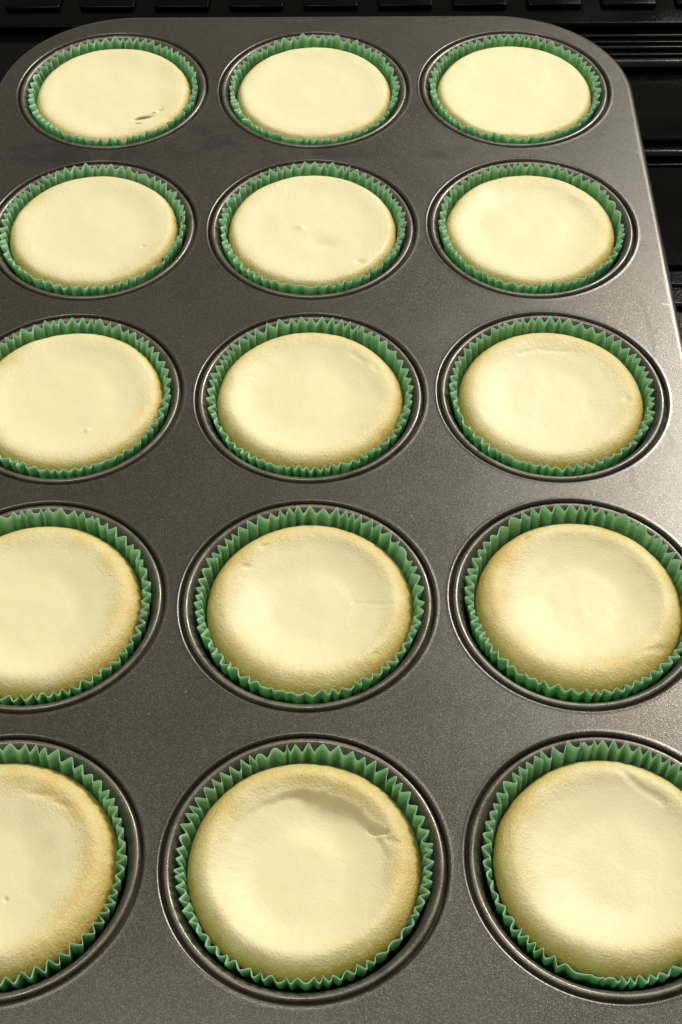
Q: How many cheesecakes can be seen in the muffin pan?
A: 15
